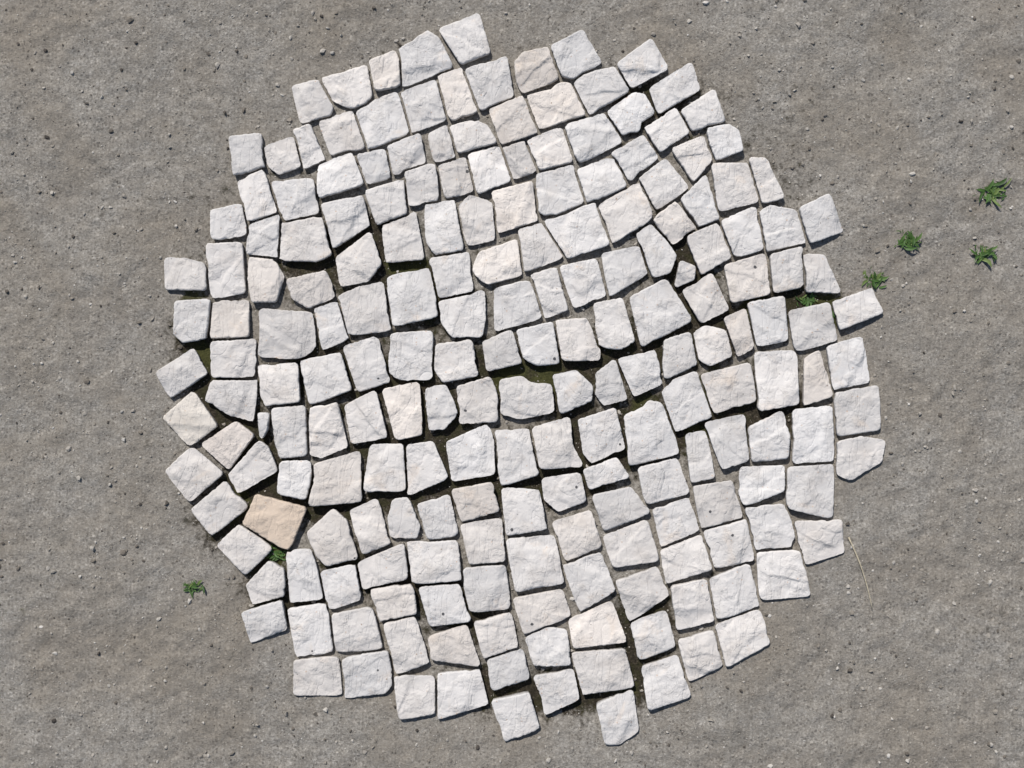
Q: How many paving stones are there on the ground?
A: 200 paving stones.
